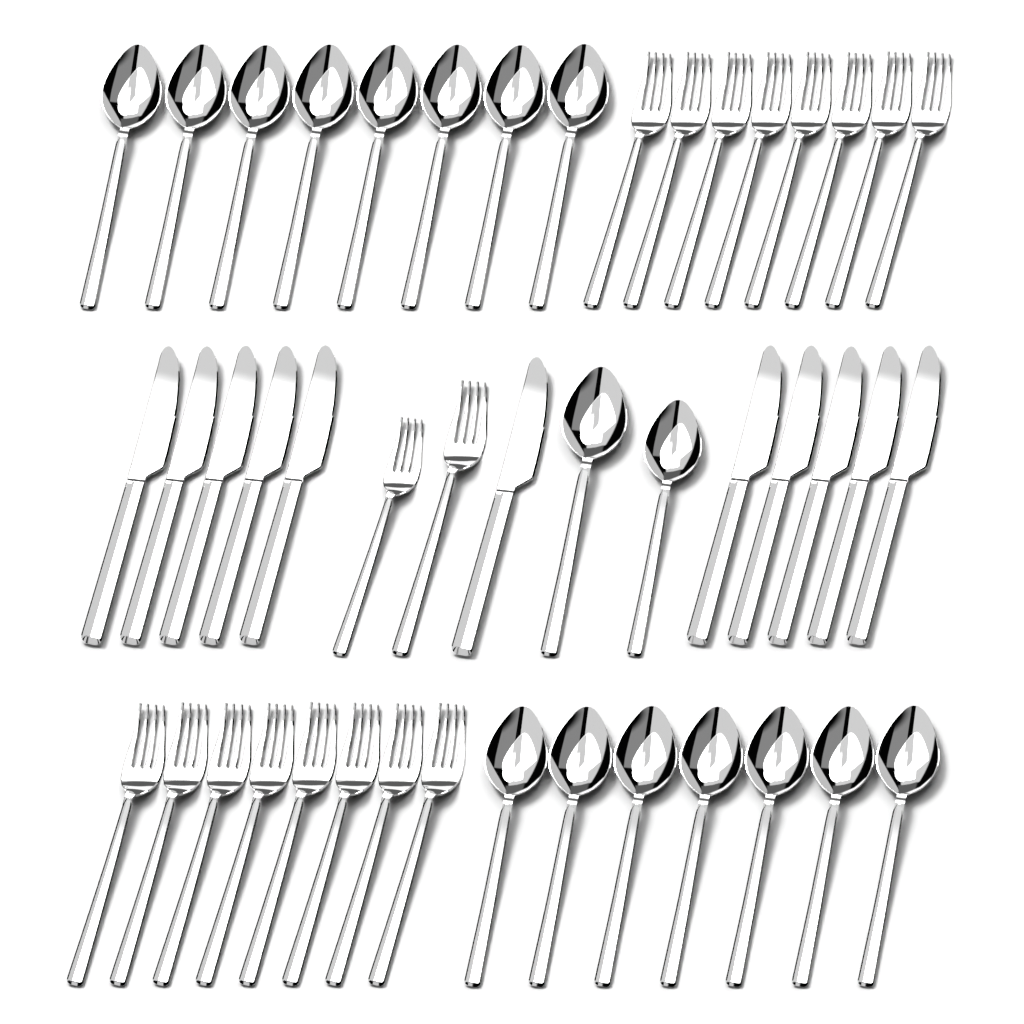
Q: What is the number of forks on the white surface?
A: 18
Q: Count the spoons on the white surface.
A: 17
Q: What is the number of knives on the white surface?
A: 11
